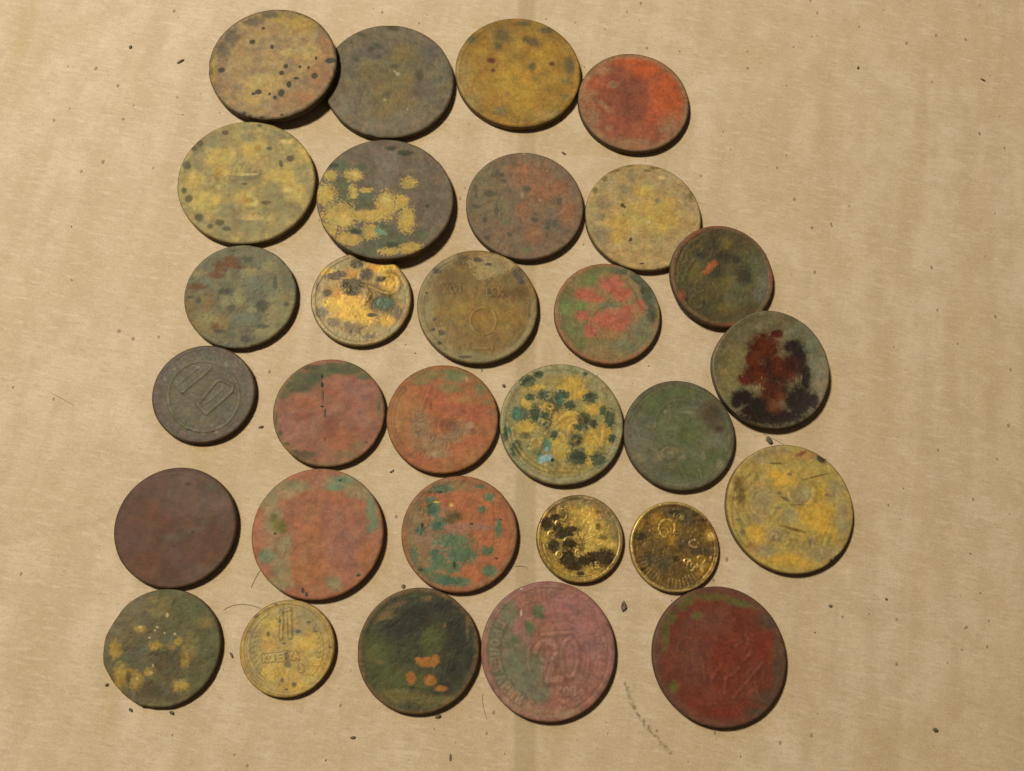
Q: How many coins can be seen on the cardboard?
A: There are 30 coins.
